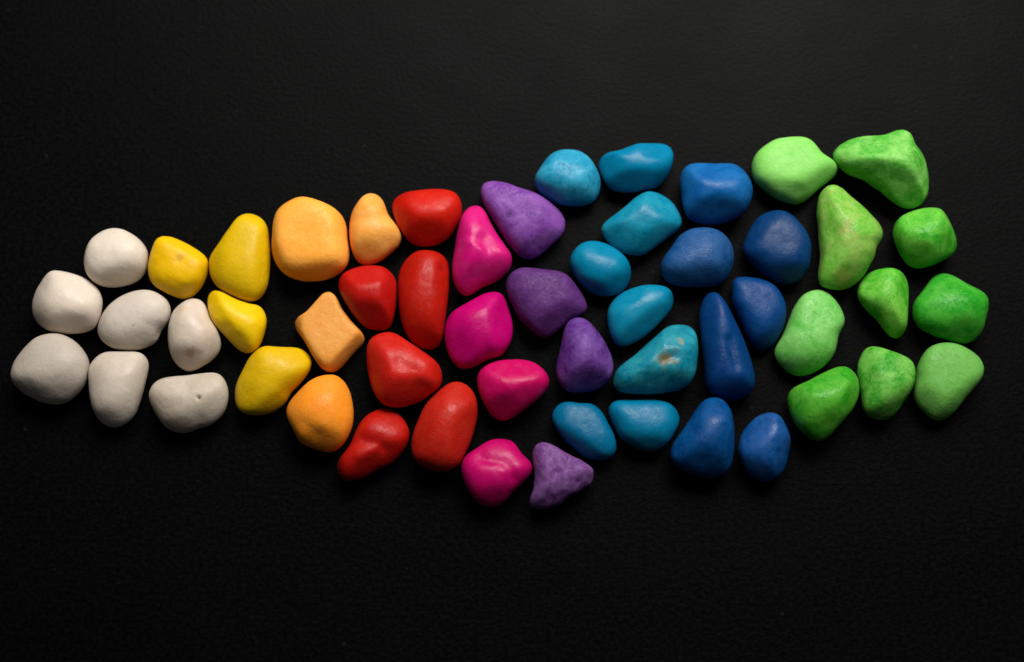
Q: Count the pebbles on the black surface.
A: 54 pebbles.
